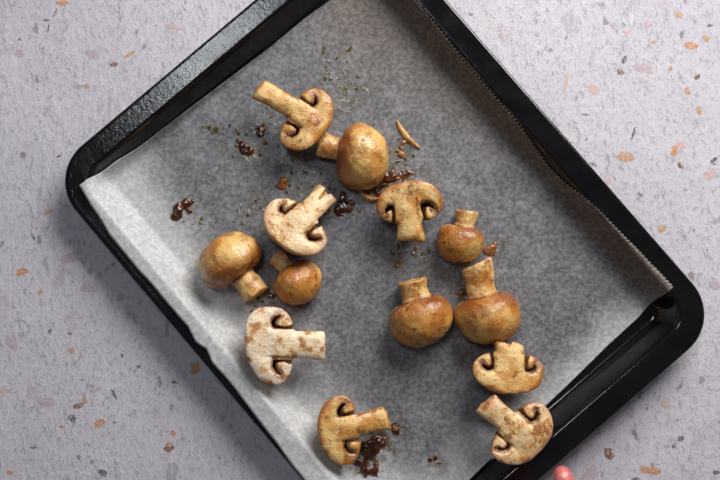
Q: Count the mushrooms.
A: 13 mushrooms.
